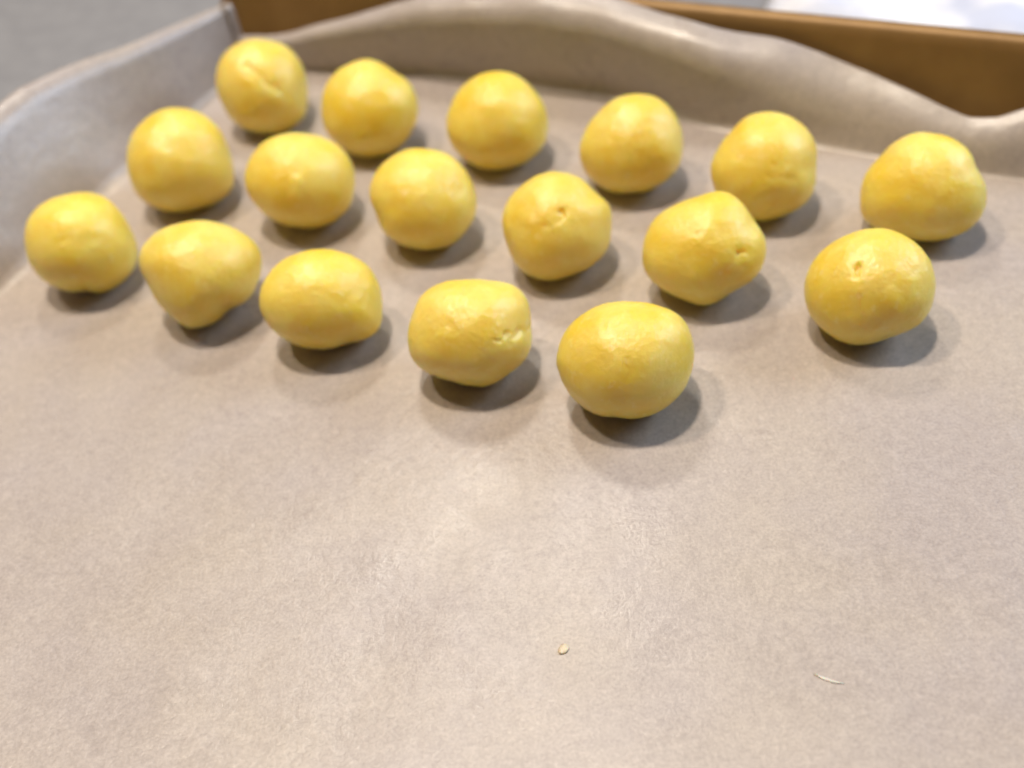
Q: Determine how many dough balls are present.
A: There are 17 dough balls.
